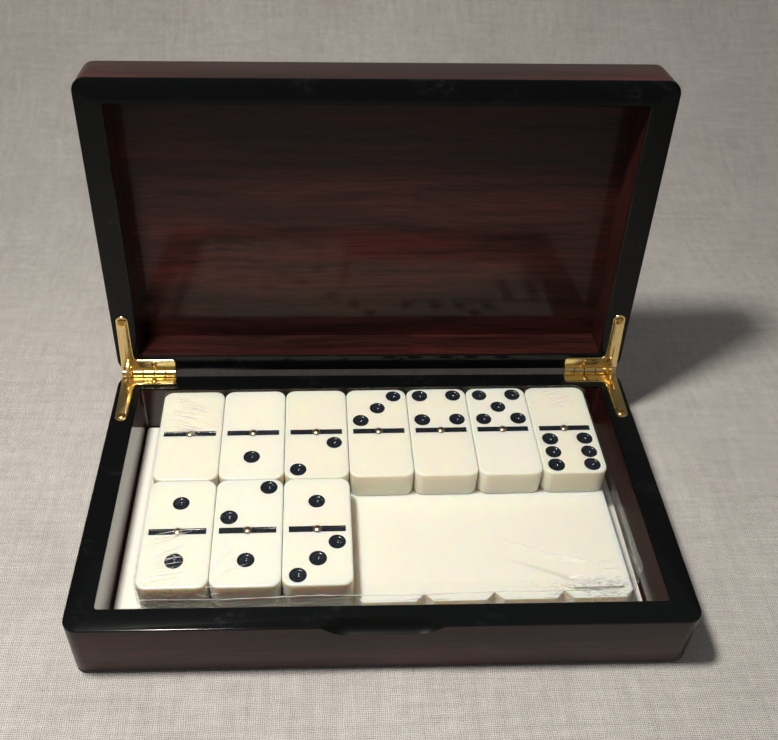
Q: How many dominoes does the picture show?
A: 10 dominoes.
